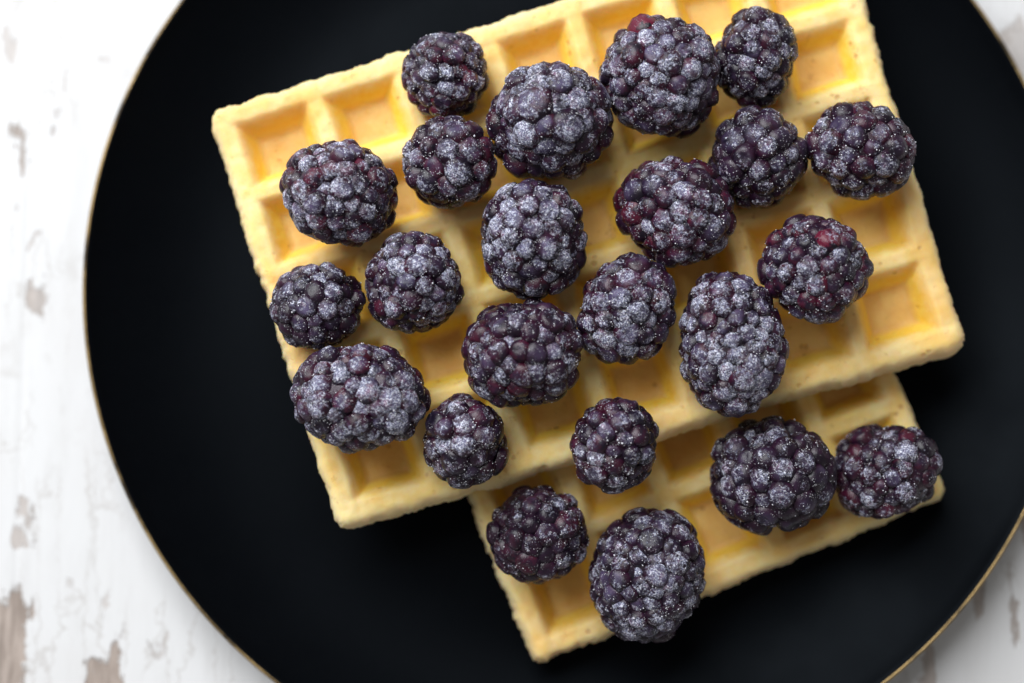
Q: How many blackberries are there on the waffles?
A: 23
